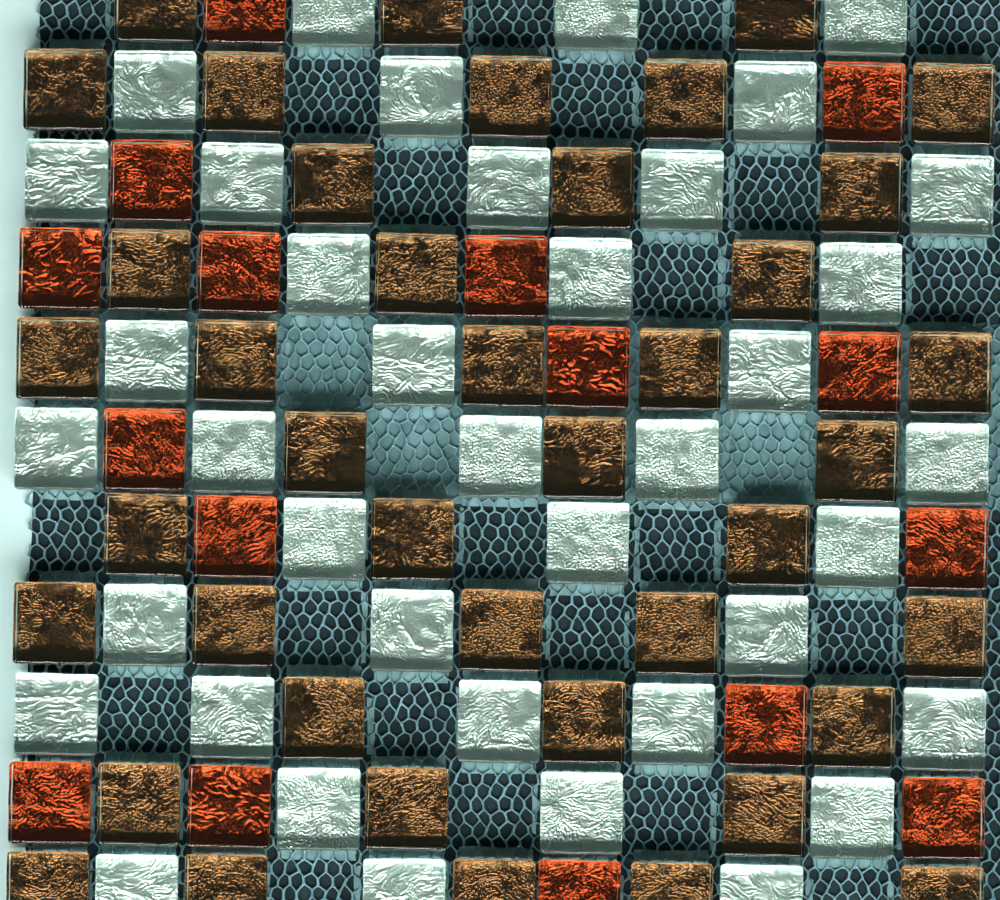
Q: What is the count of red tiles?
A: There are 16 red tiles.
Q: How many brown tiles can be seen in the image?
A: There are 41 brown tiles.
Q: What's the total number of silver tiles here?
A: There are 39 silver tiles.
